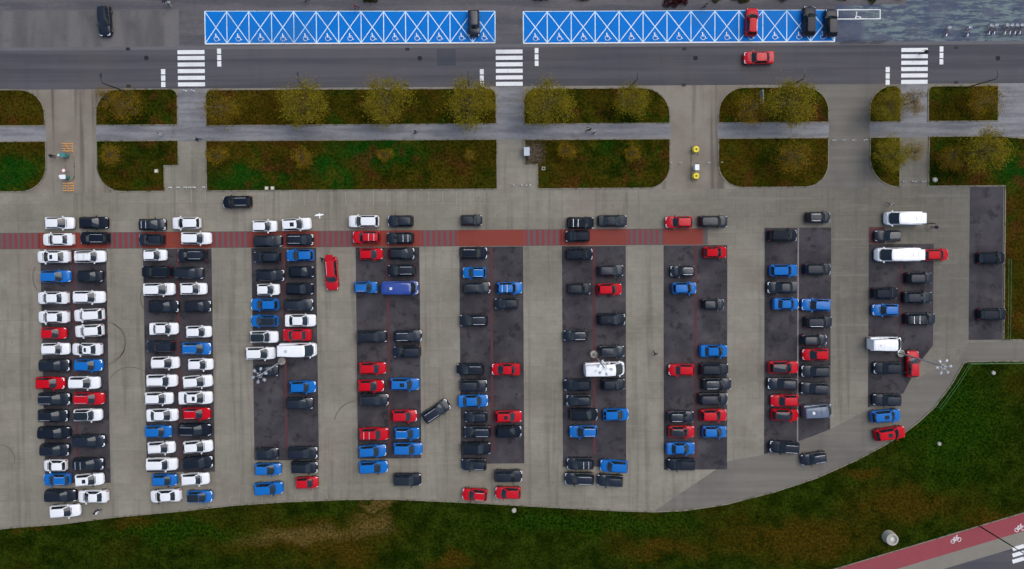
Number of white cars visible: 43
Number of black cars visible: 105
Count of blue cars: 34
